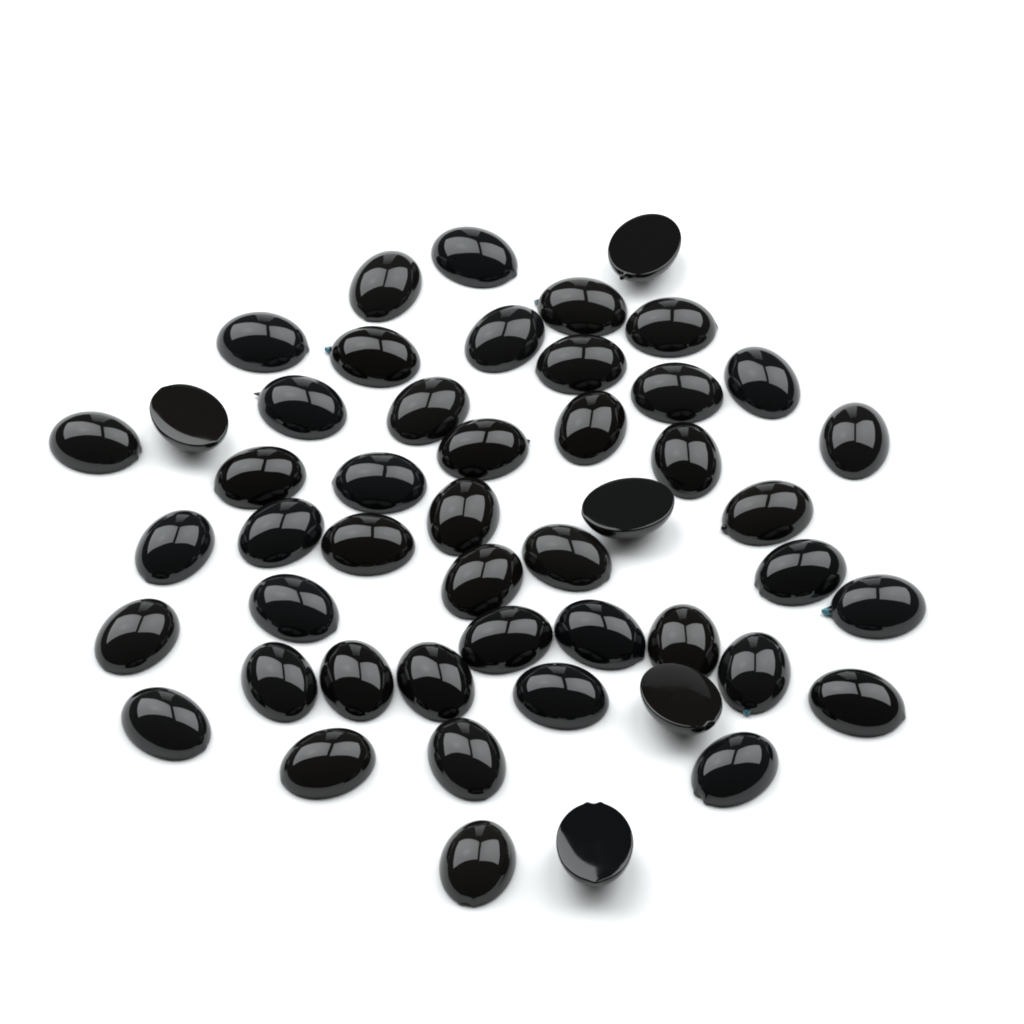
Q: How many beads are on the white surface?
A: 49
